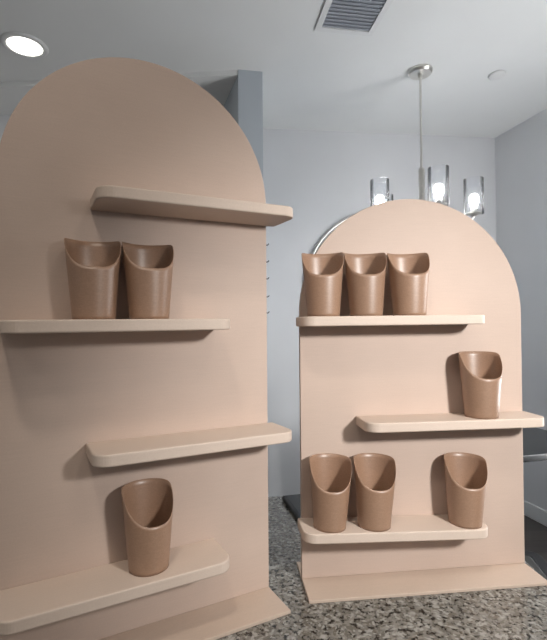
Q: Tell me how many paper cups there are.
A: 10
